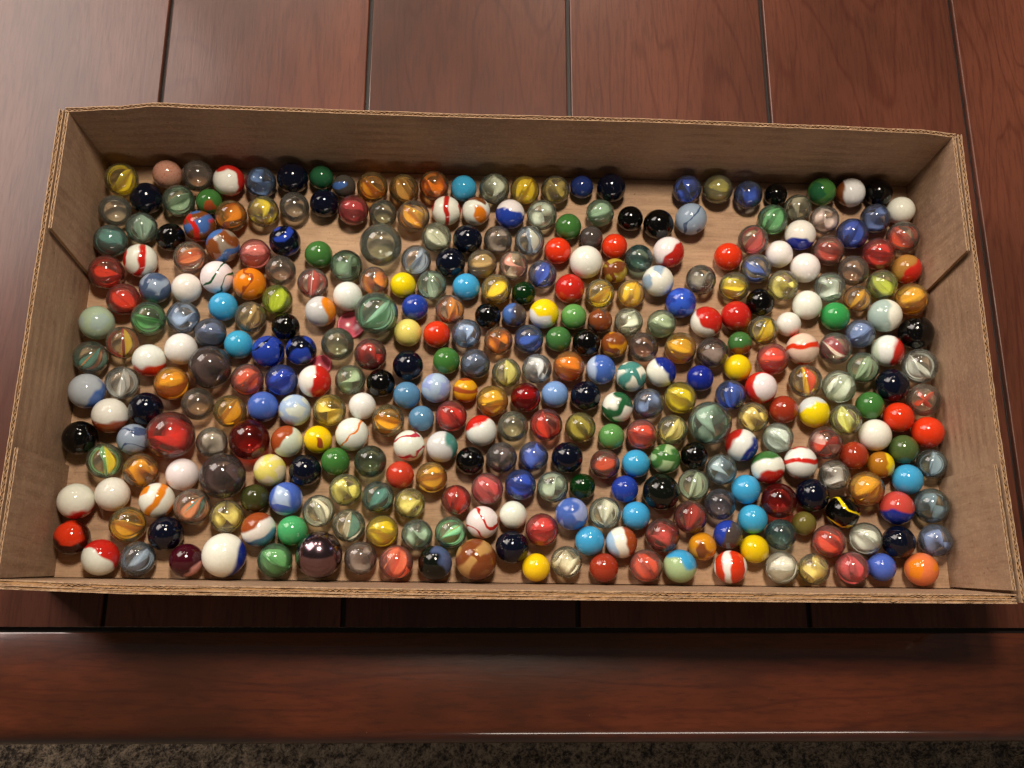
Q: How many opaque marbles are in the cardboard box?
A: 181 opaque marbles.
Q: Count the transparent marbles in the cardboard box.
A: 172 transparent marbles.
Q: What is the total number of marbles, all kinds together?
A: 353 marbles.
